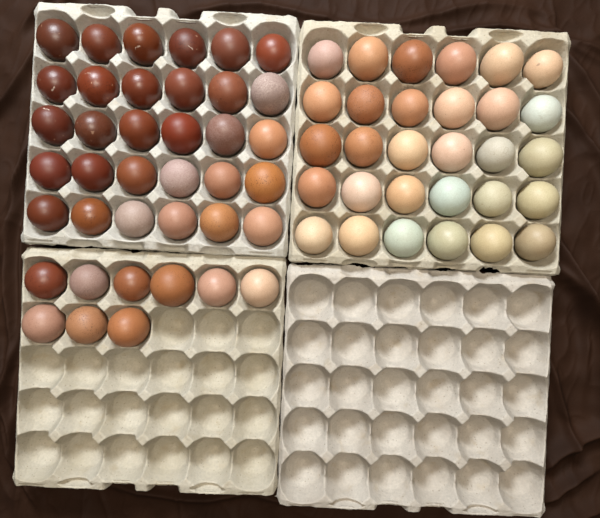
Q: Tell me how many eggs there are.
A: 69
